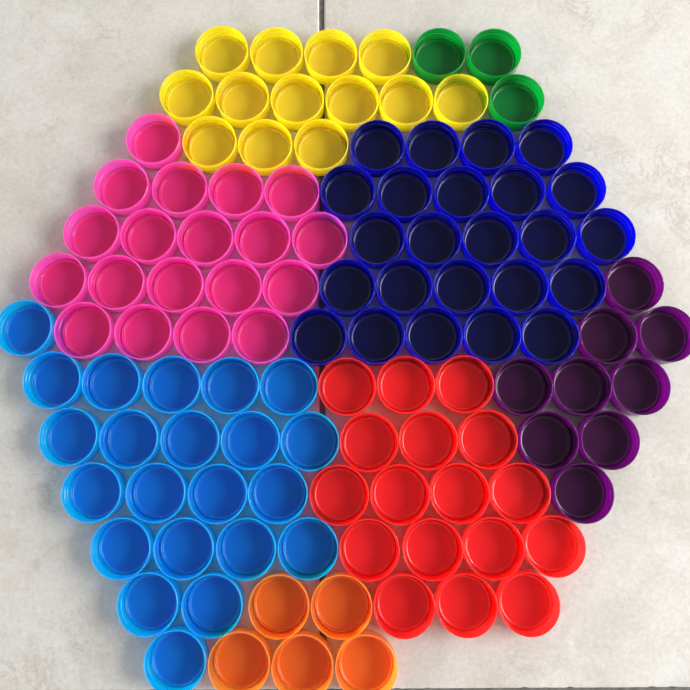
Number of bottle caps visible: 112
